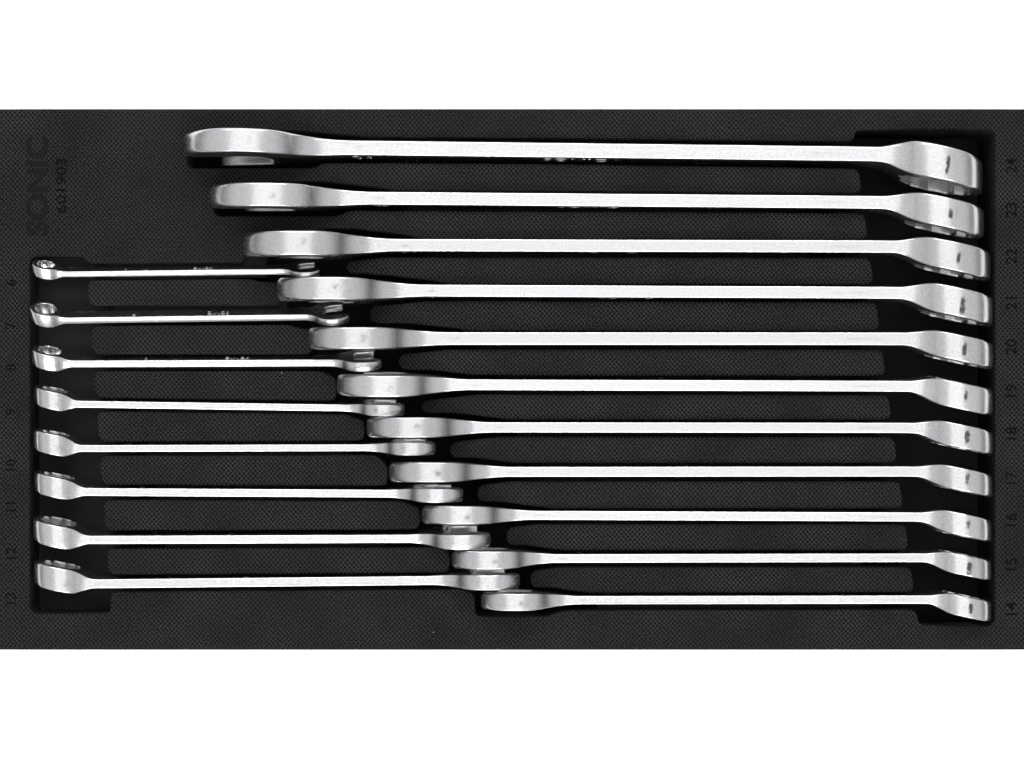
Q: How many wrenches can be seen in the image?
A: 19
